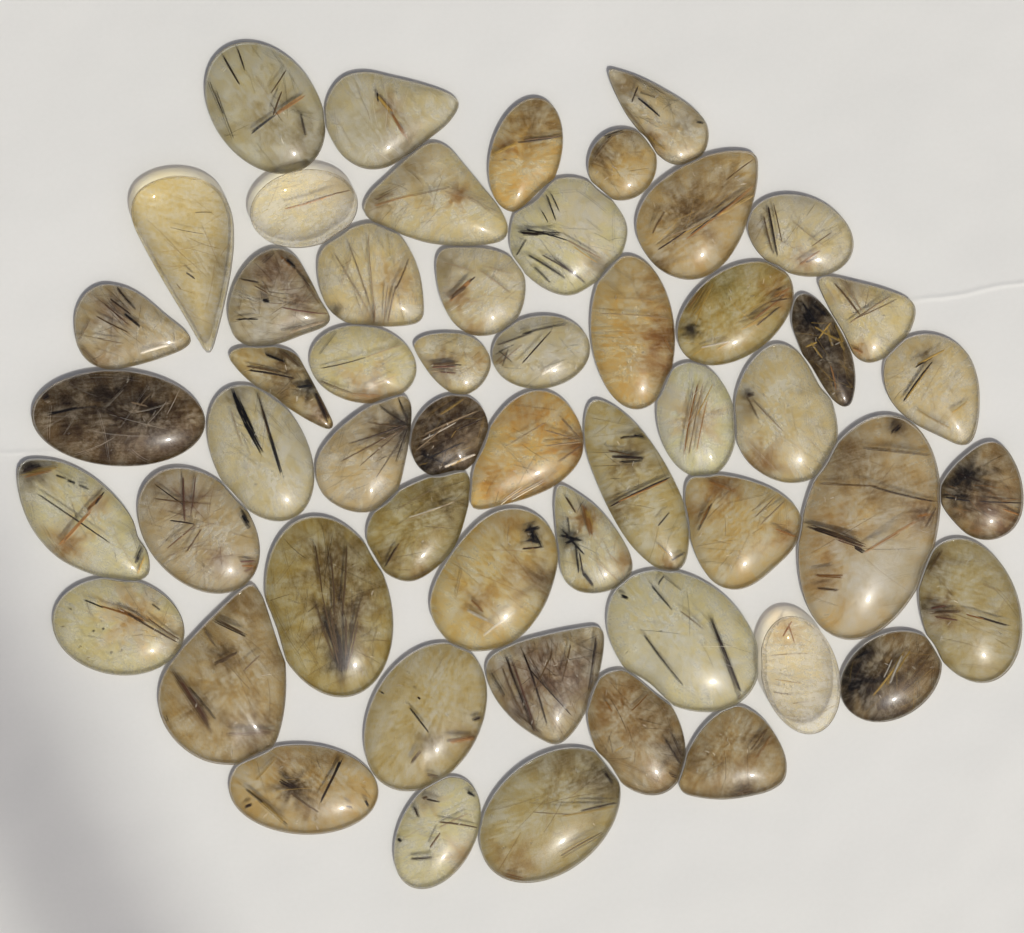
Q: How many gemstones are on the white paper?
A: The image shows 54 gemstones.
